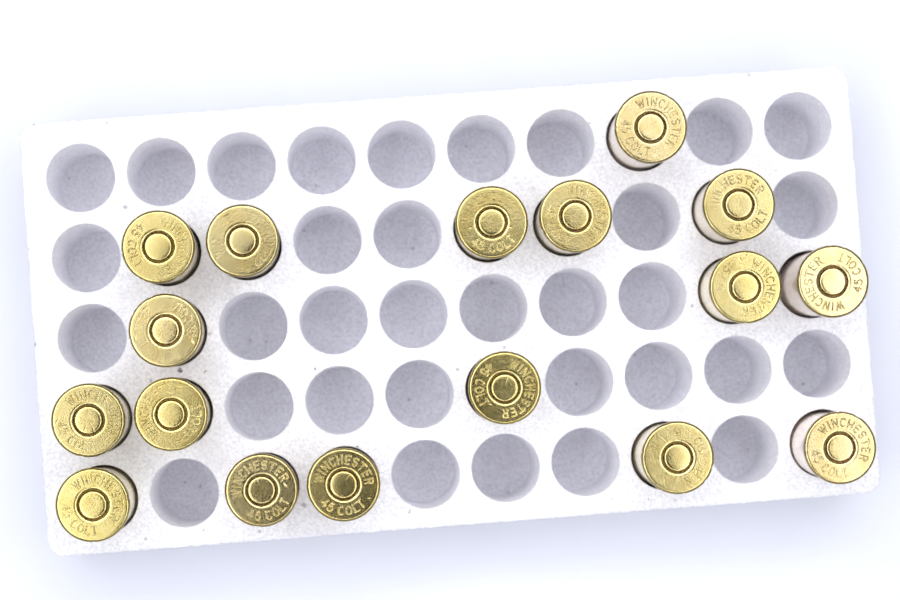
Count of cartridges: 17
